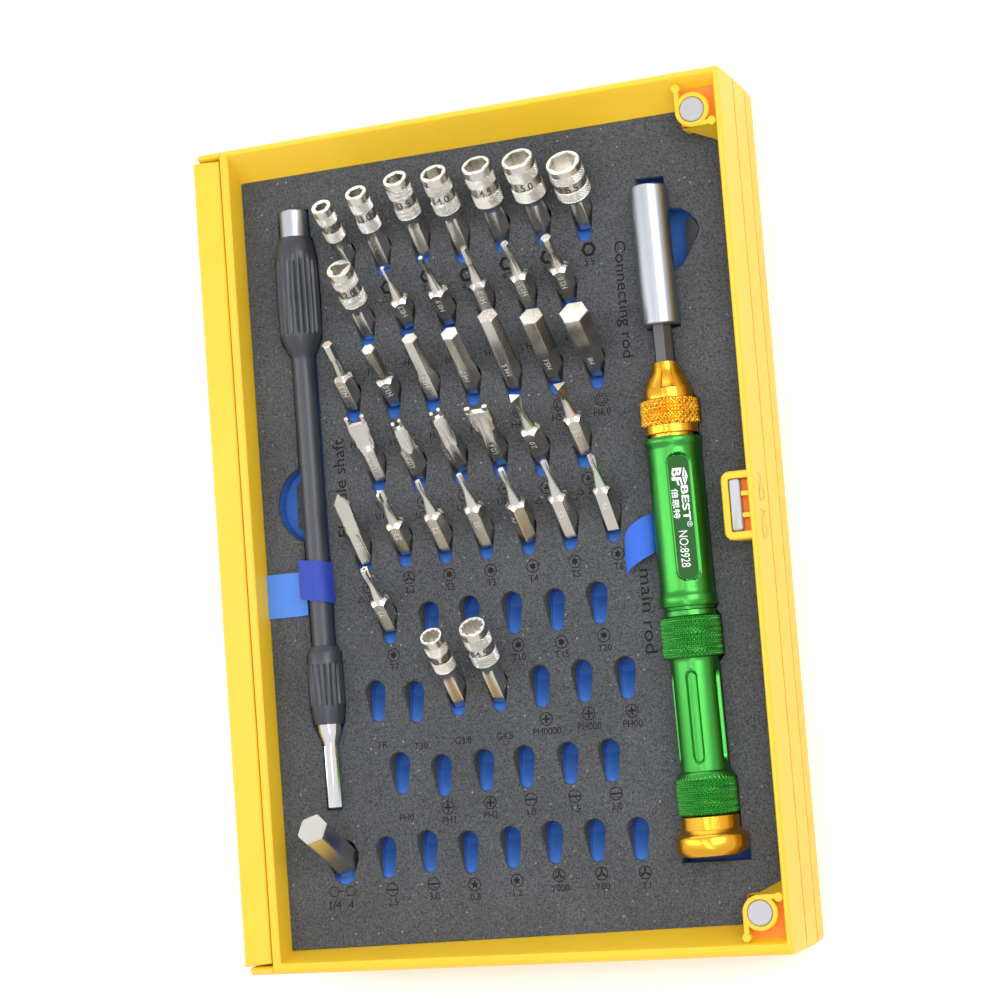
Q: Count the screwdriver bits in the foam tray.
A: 26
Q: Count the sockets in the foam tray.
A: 10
